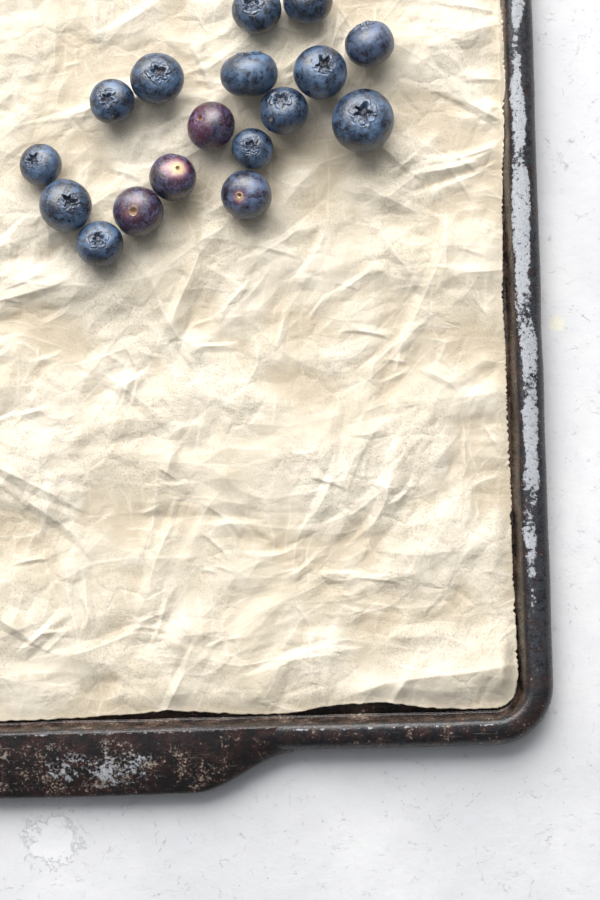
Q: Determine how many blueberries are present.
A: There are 17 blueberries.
